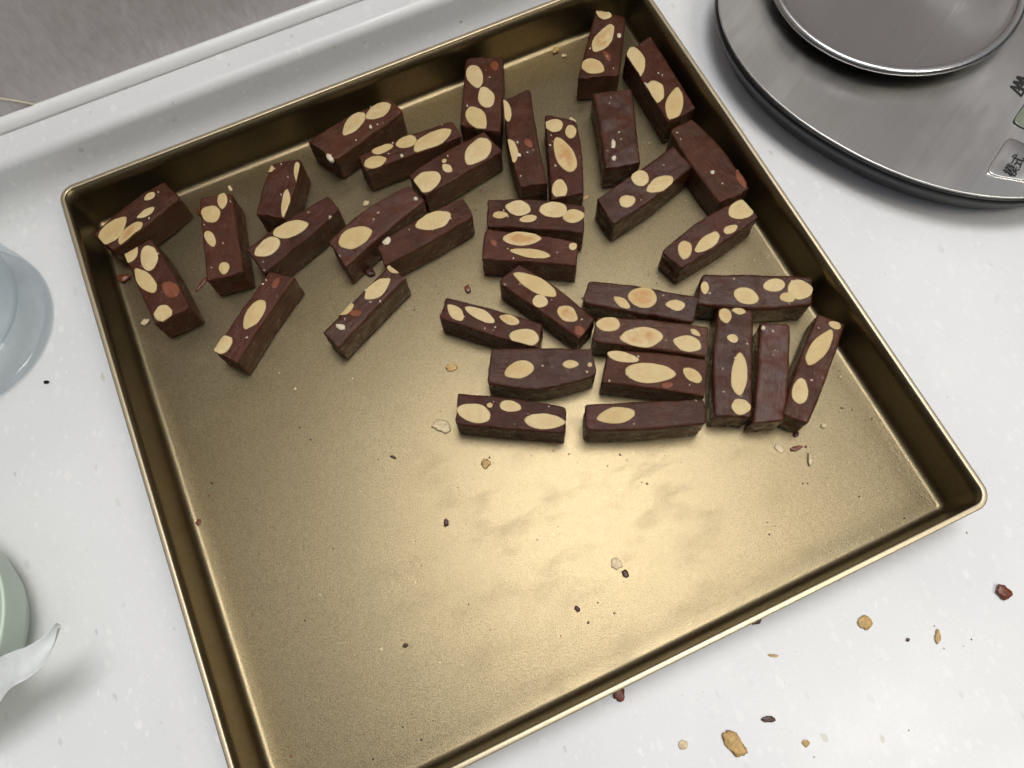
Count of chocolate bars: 35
